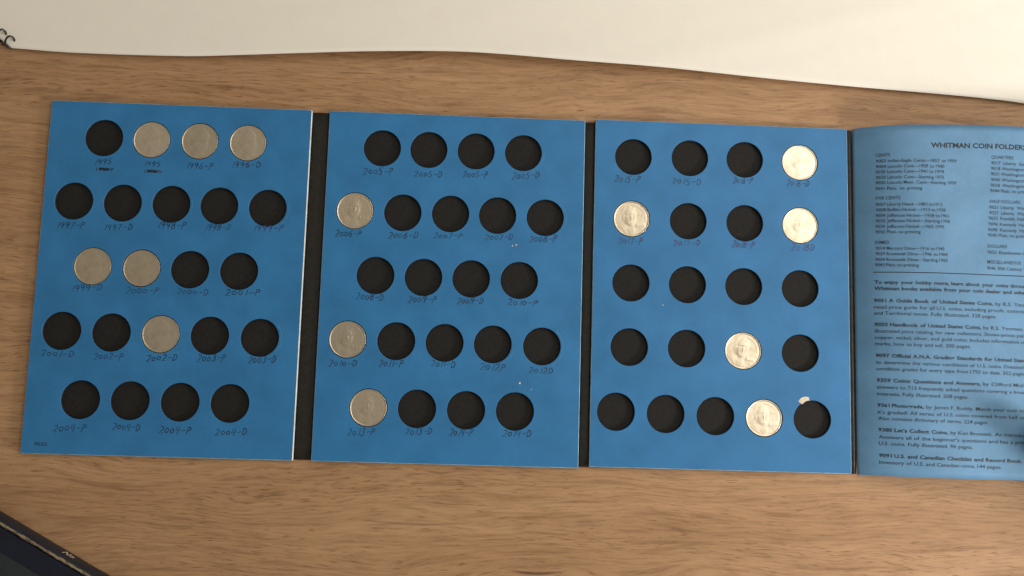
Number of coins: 14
